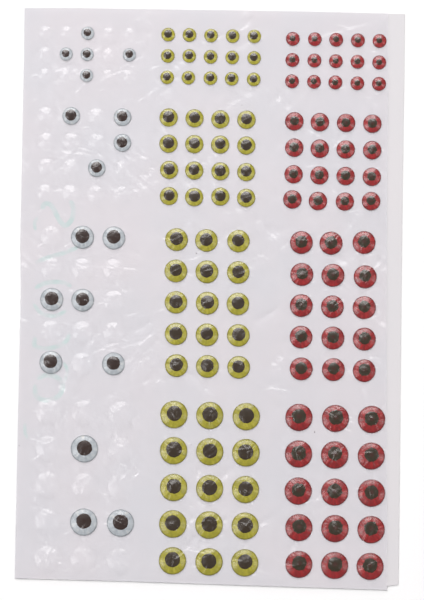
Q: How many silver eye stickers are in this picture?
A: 18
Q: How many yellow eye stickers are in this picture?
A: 61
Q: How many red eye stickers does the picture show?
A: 61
